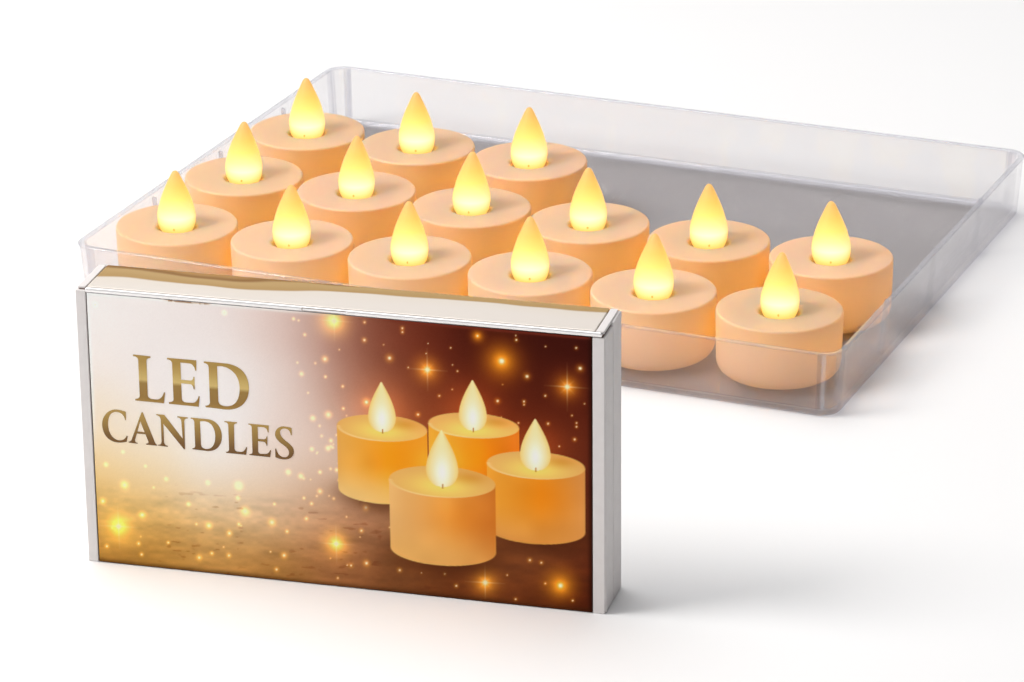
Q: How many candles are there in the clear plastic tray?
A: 15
